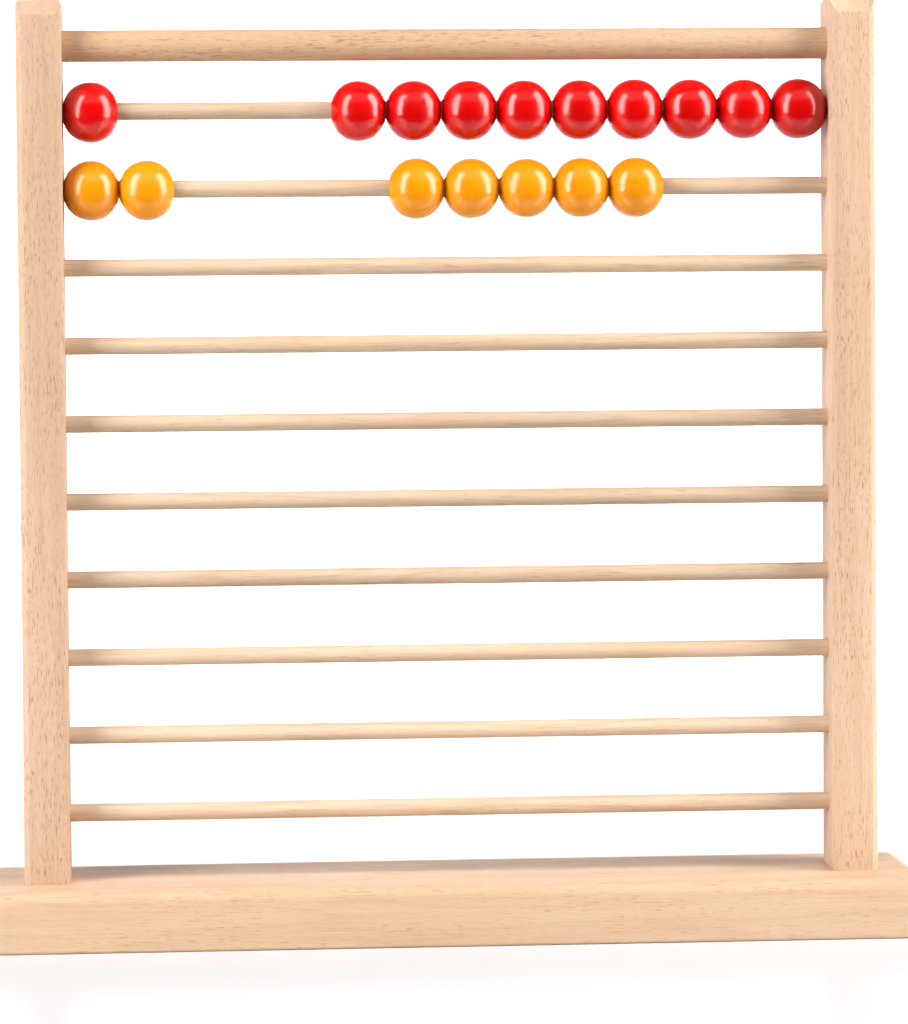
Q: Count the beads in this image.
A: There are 17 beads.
